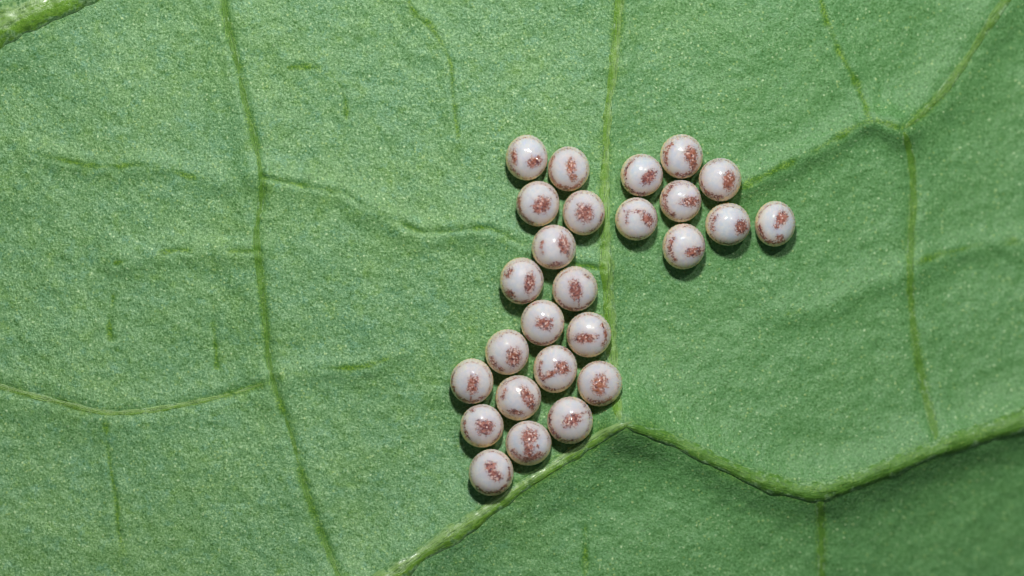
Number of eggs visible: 26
